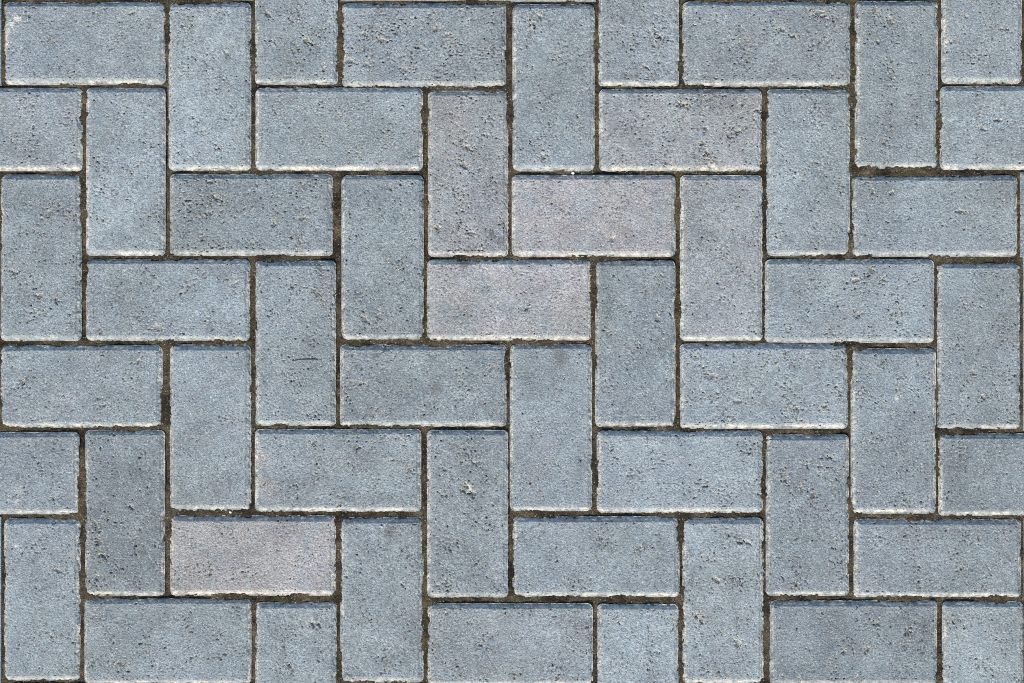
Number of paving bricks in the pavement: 53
